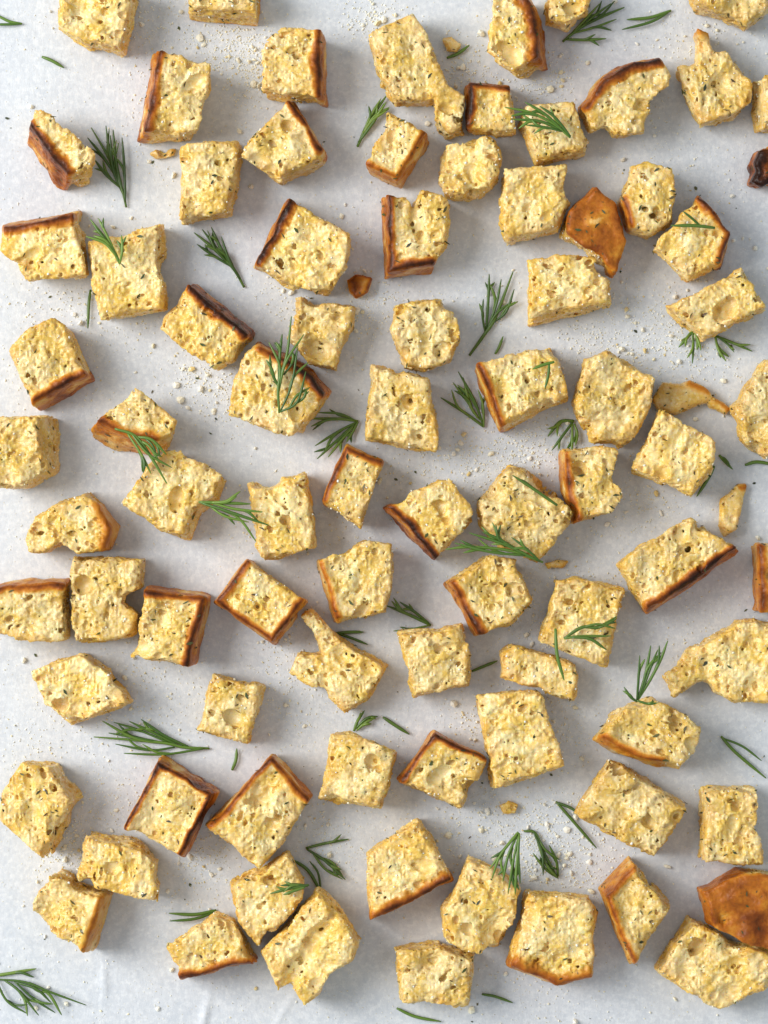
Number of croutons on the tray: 84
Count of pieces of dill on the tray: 49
